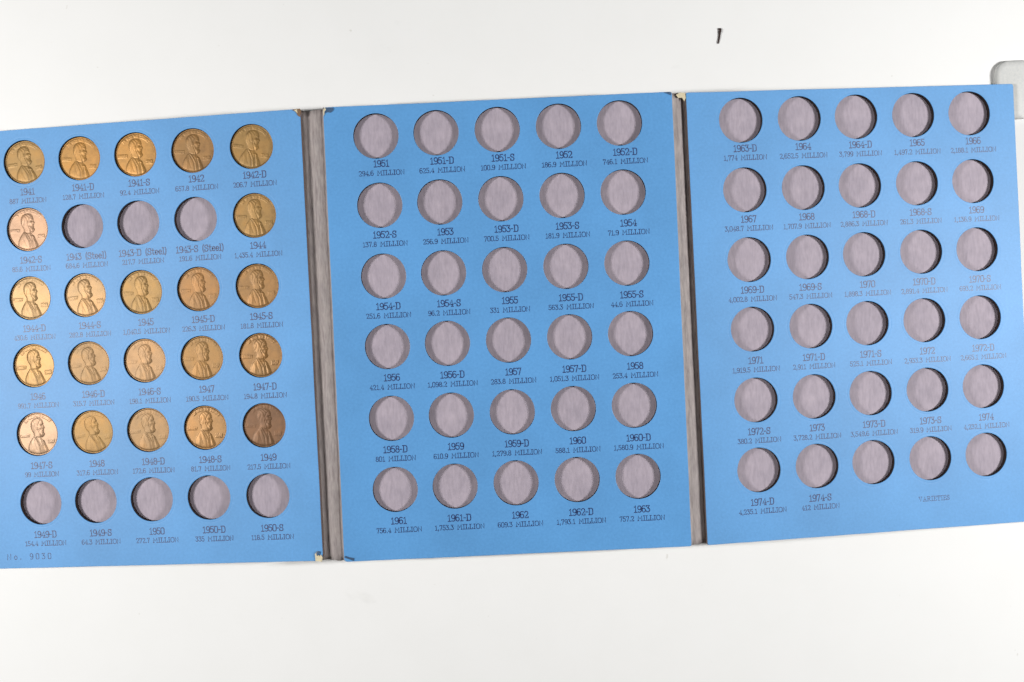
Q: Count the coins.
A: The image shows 22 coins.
